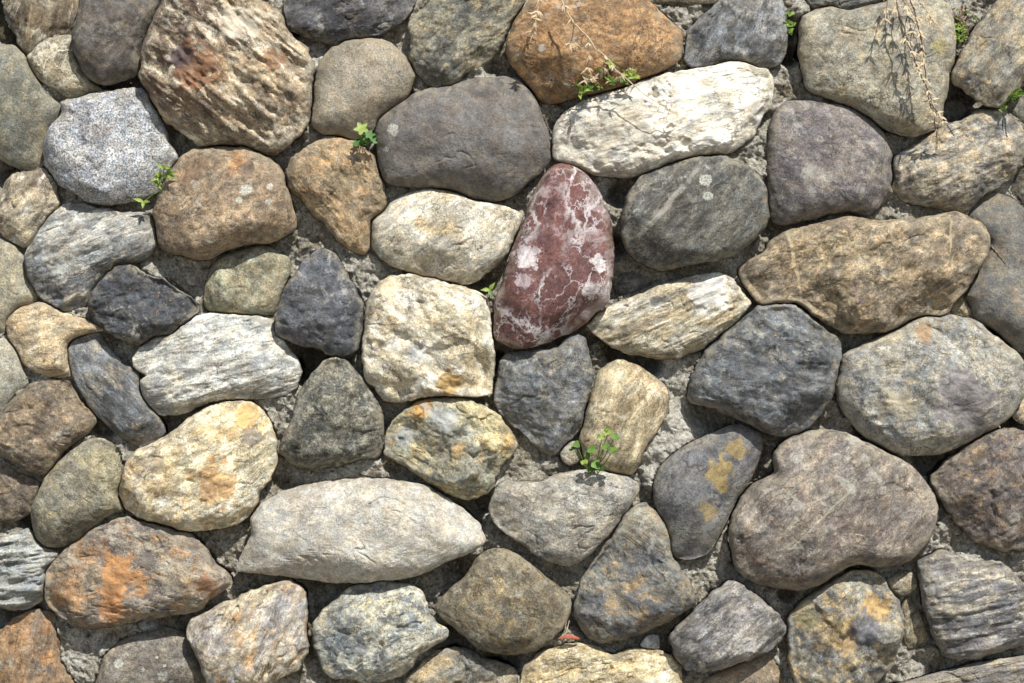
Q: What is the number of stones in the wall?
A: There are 81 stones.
